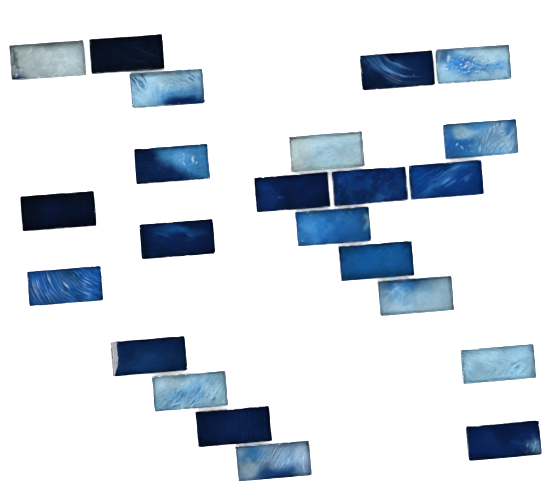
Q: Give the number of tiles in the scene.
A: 23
